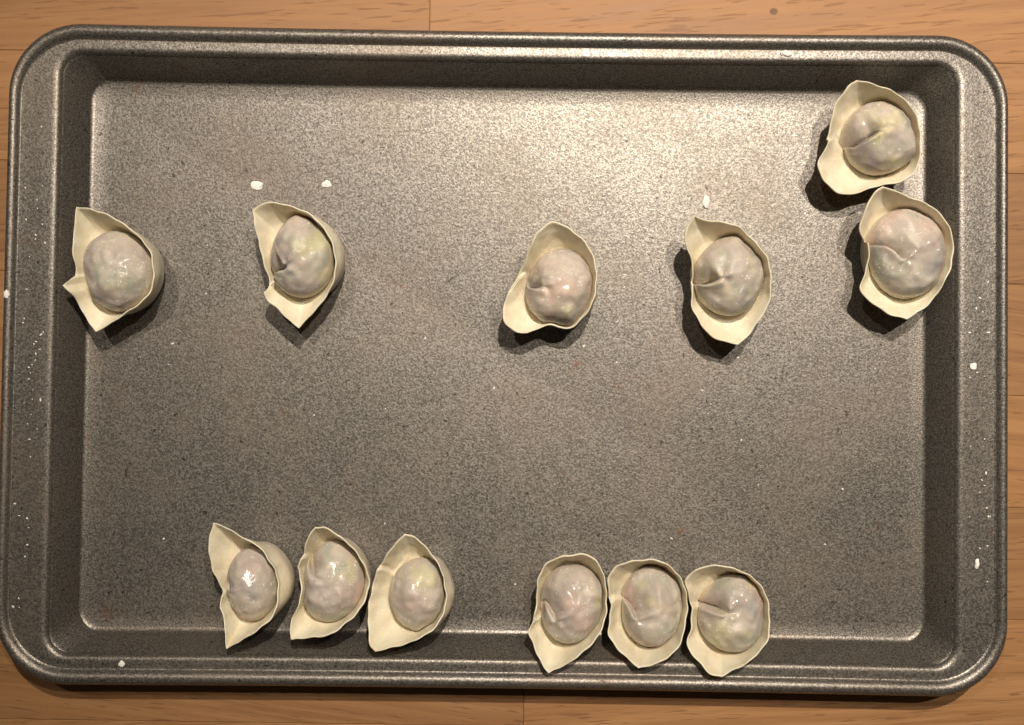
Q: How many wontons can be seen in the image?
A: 12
